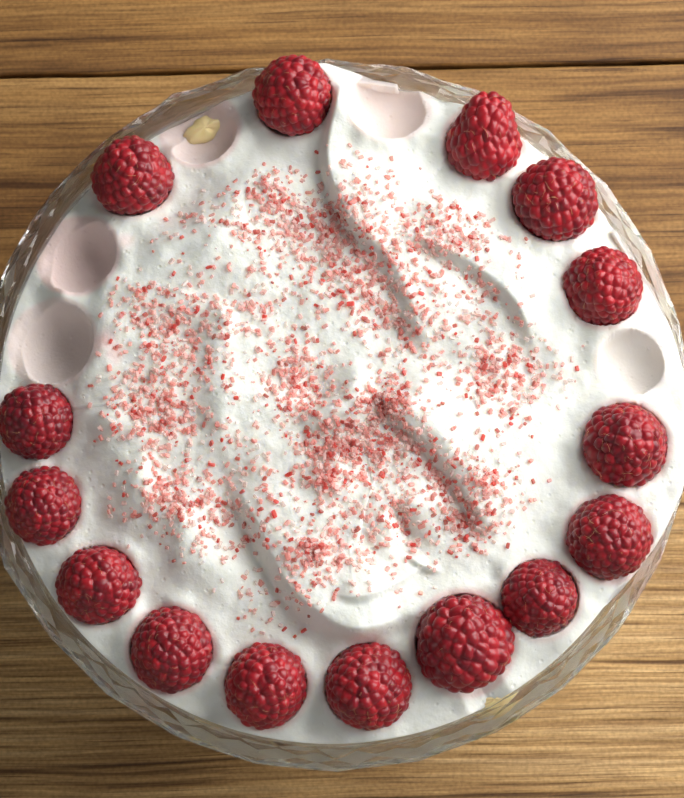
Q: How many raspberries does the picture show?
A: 15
